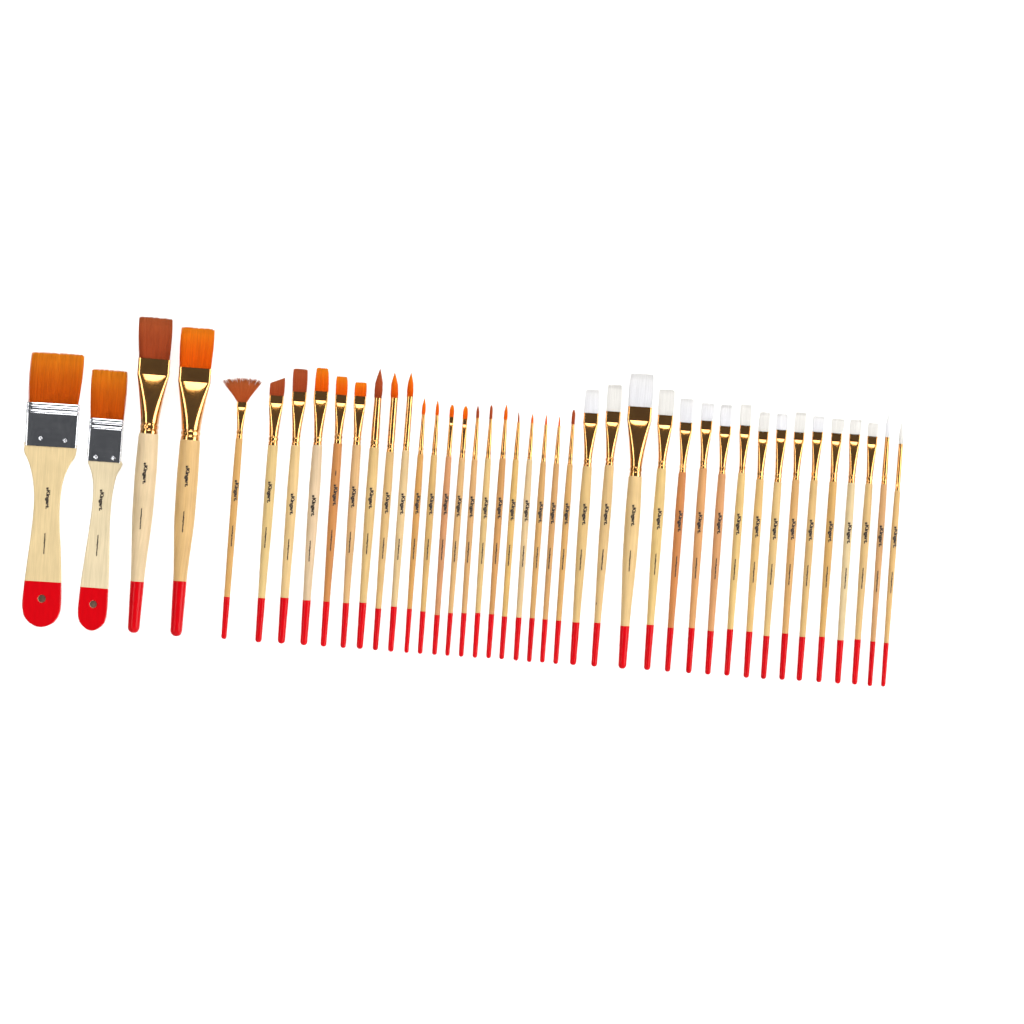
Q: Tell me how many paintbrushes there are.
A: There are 42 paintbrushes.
